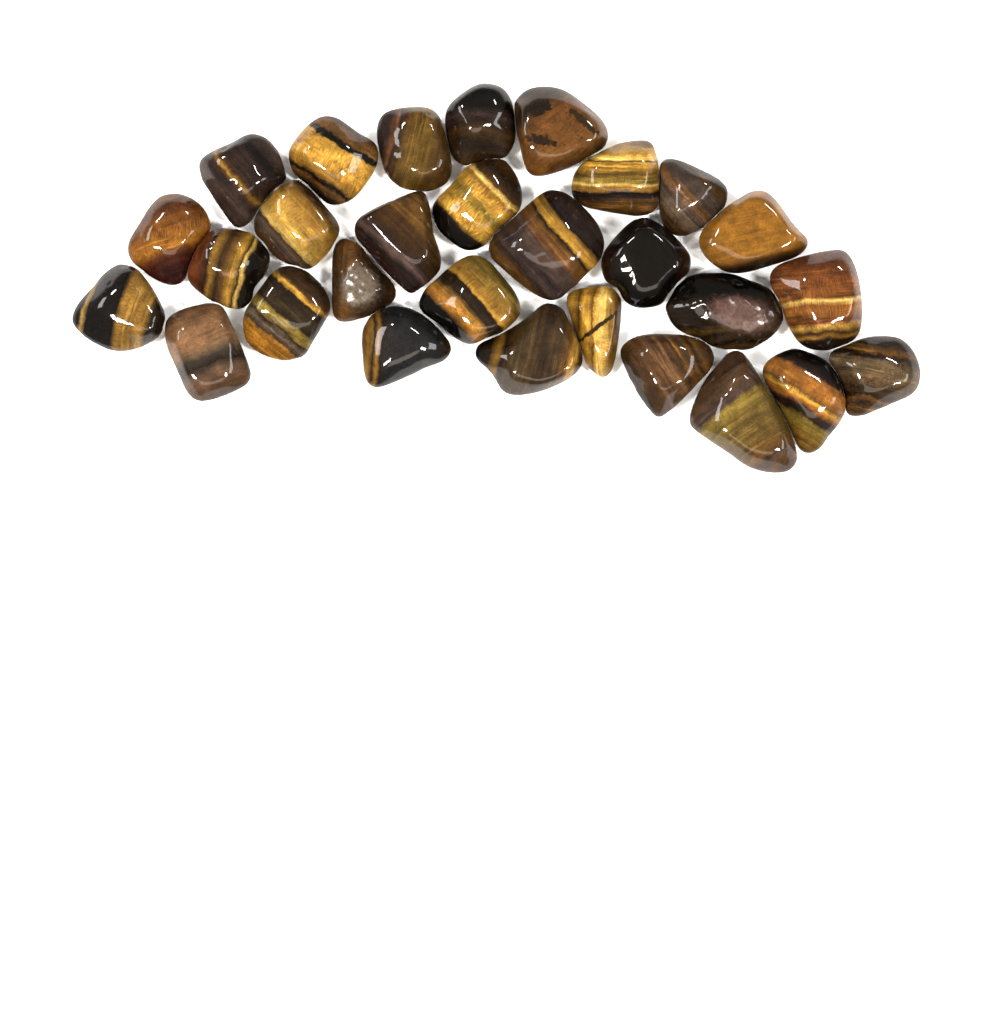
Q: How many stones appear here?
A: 29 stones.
